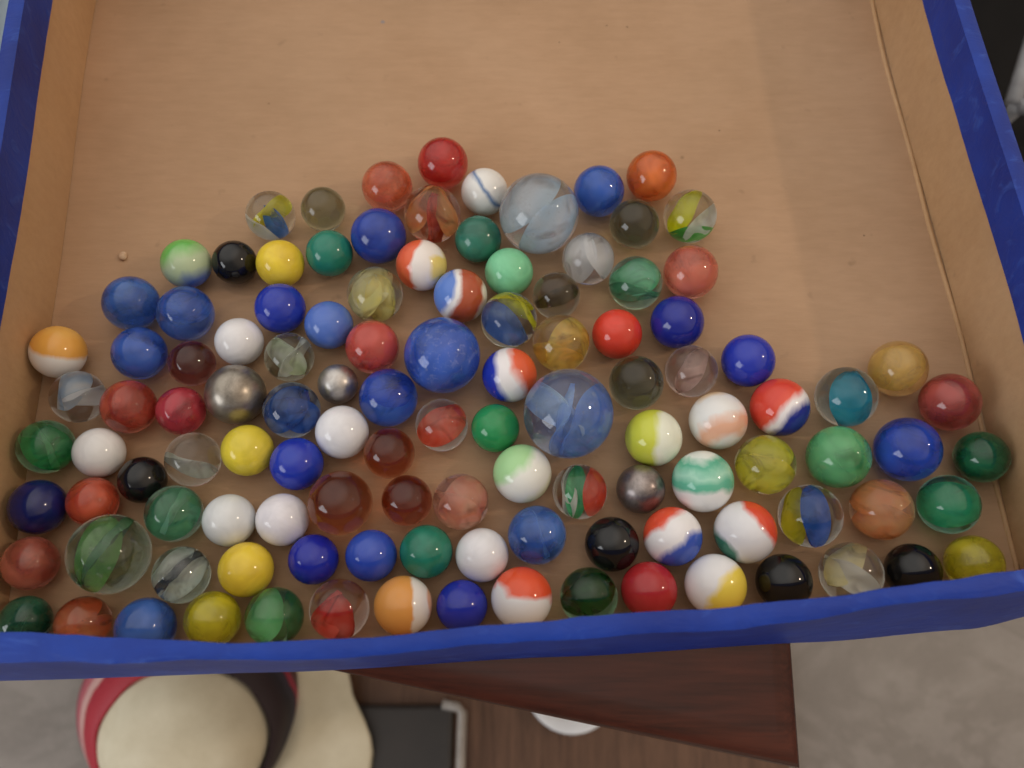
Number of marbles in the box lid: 115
